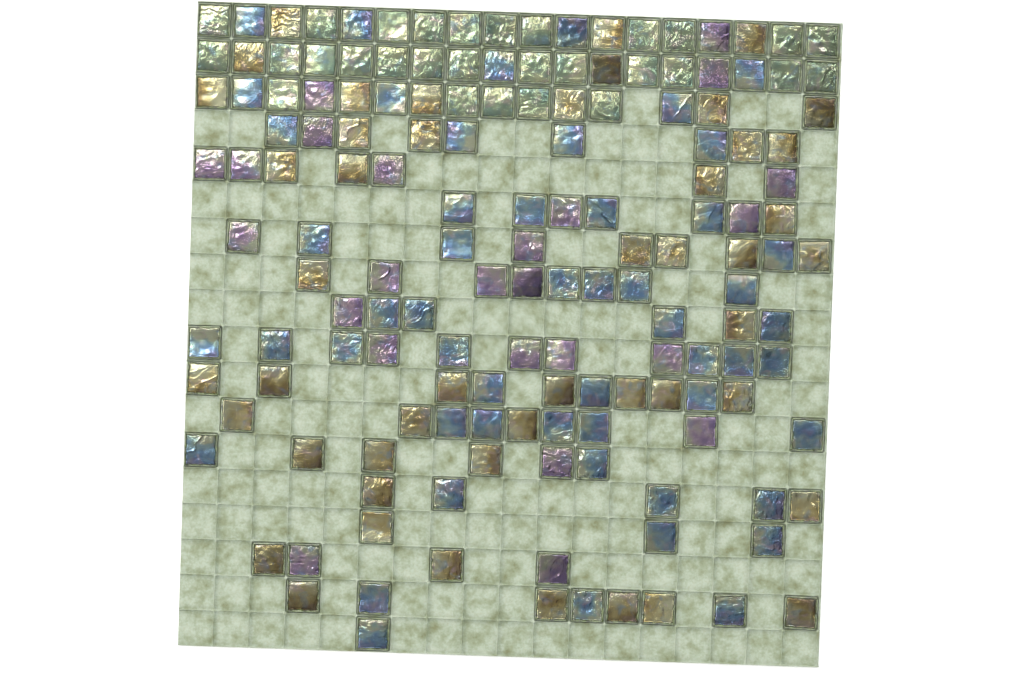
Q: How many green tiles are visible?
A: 29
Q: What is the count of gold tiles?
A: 48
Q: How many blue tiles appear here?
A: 53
